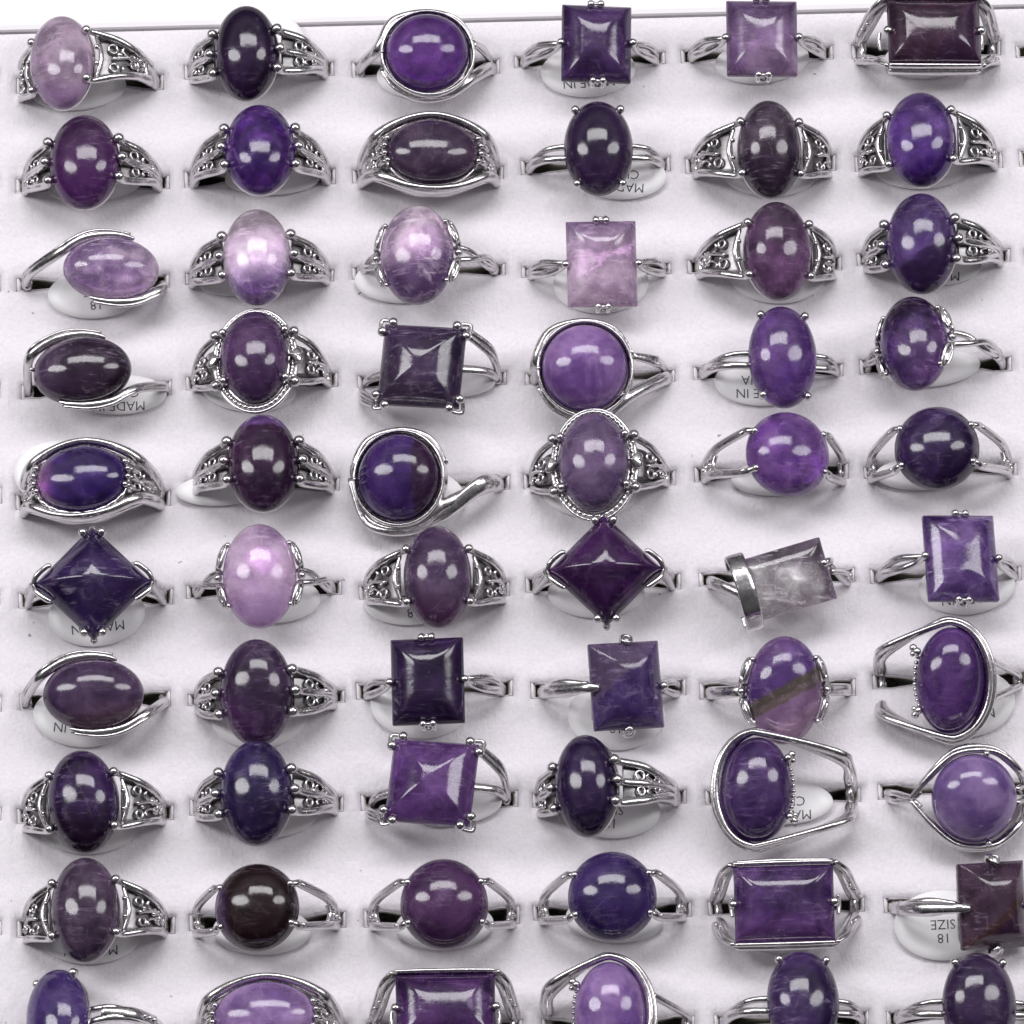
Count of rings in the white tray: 60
